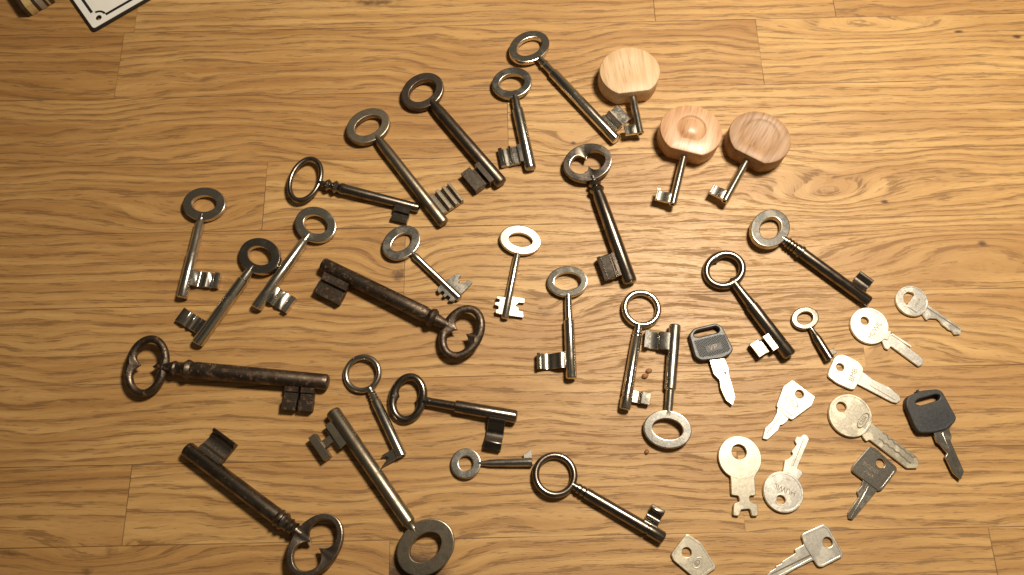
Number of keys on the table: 40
